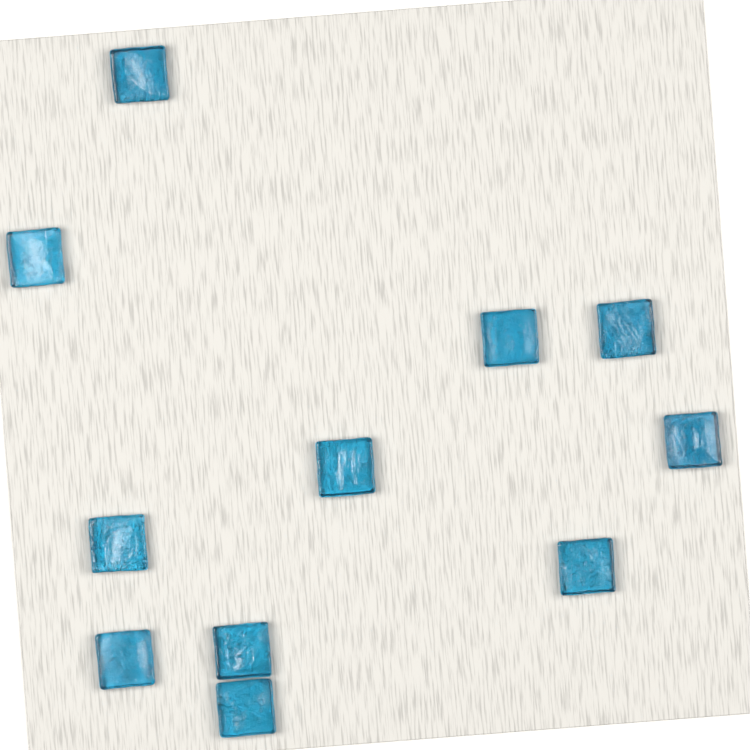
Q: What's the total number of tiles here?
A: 11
